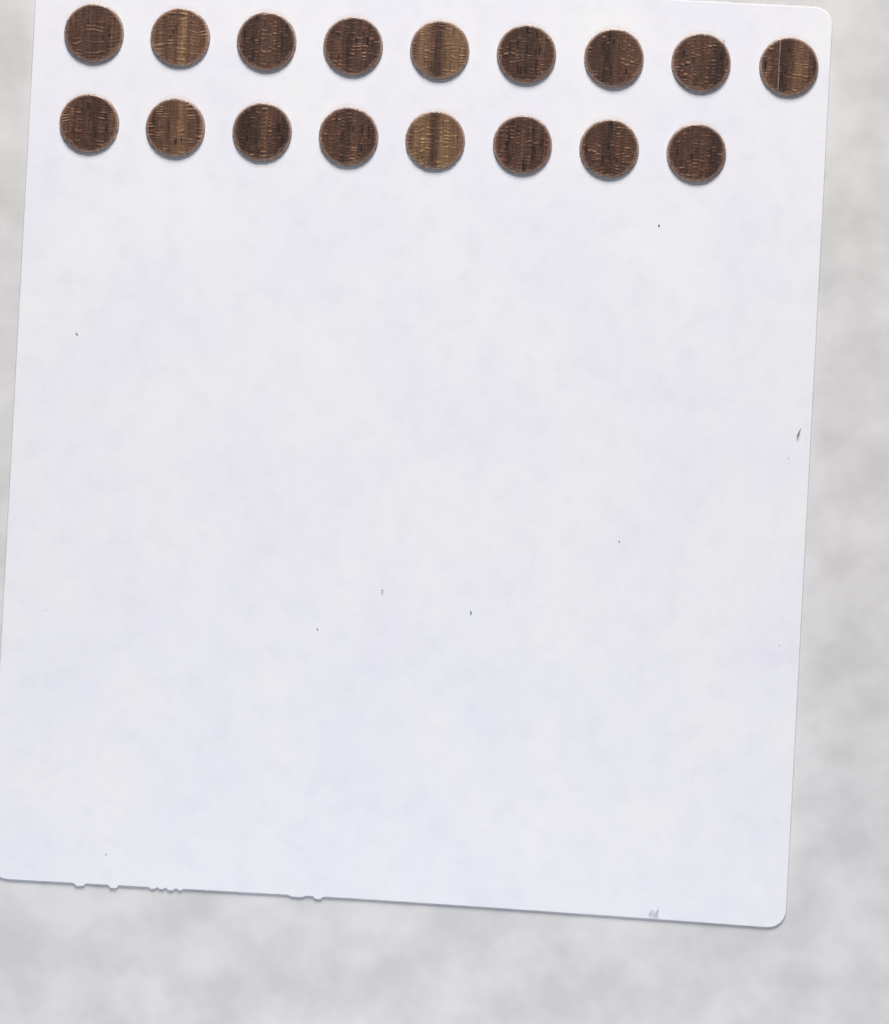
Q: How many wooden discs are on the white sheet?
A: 17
